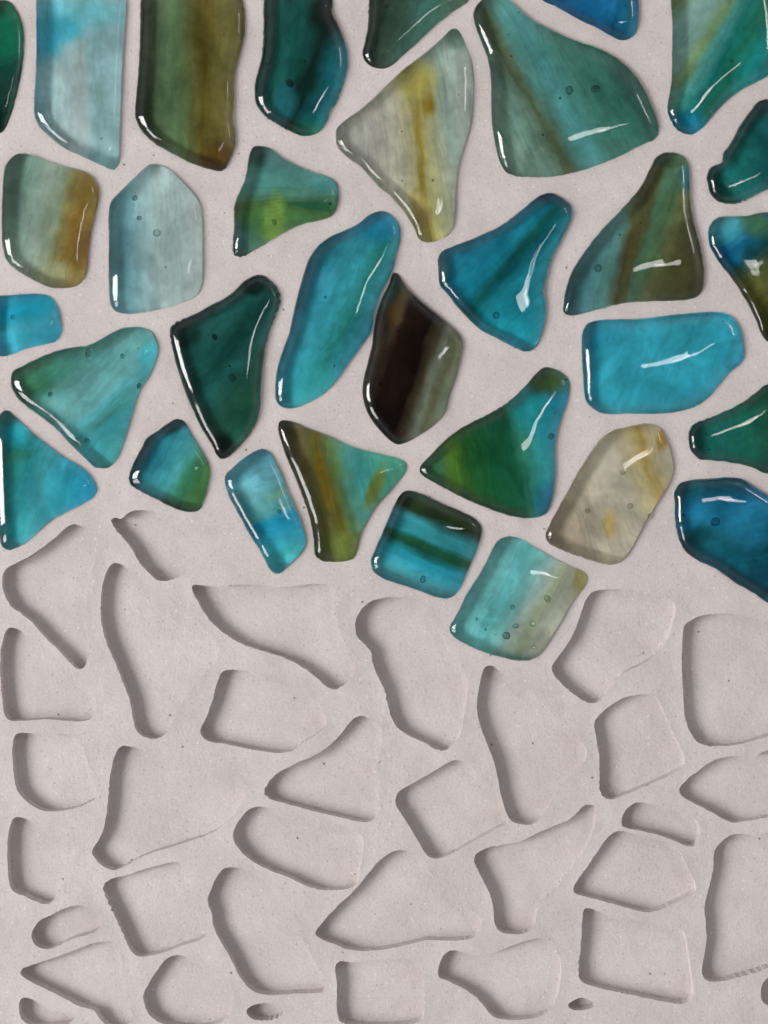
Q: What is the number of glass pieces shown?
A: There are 32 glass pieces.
